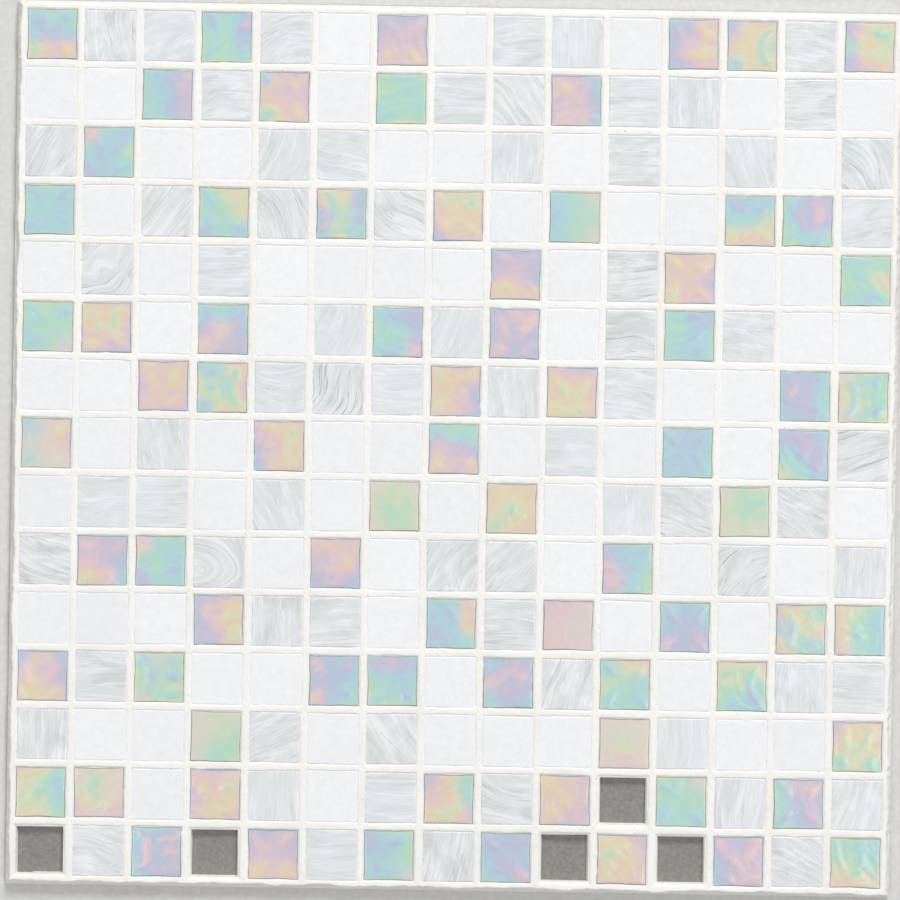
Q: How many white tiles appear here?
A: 75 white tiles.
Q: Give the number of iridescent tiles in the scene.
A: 75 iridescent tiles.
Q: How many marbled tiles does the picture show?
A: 70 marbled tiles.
